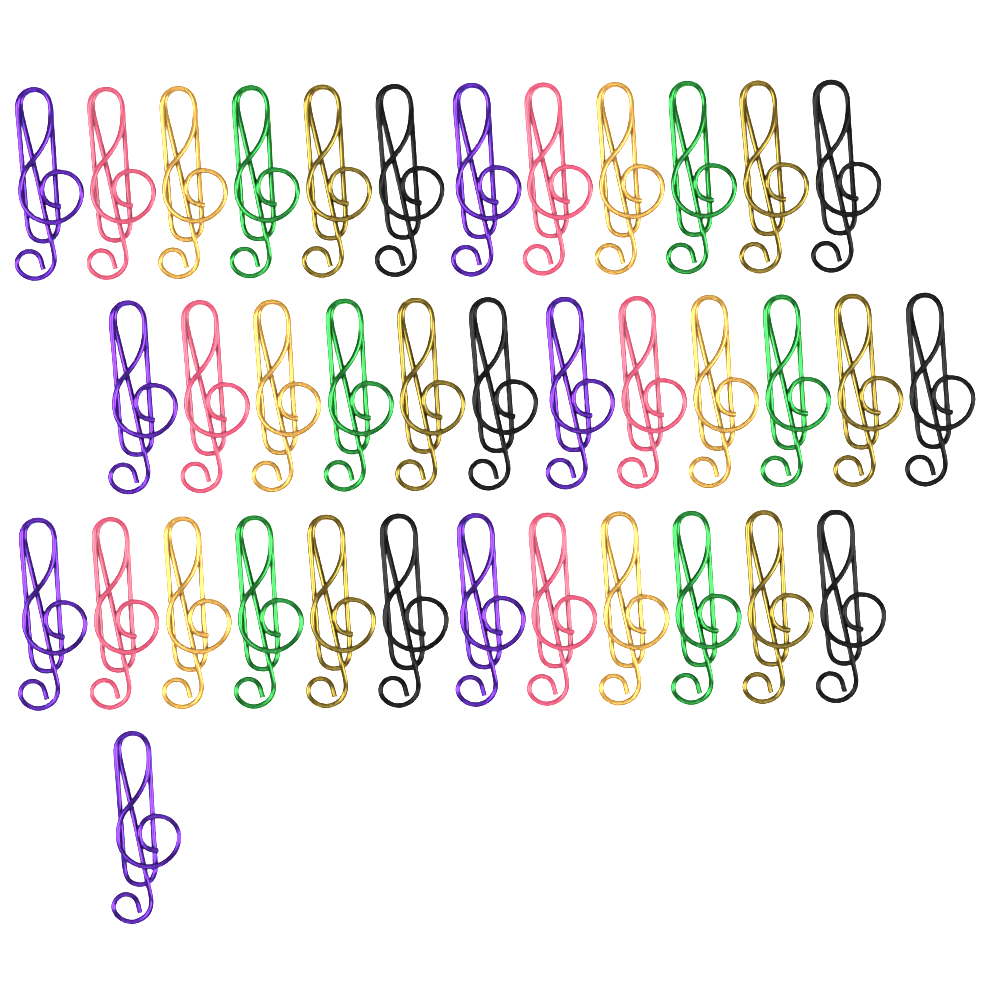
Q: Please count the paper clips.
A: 37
